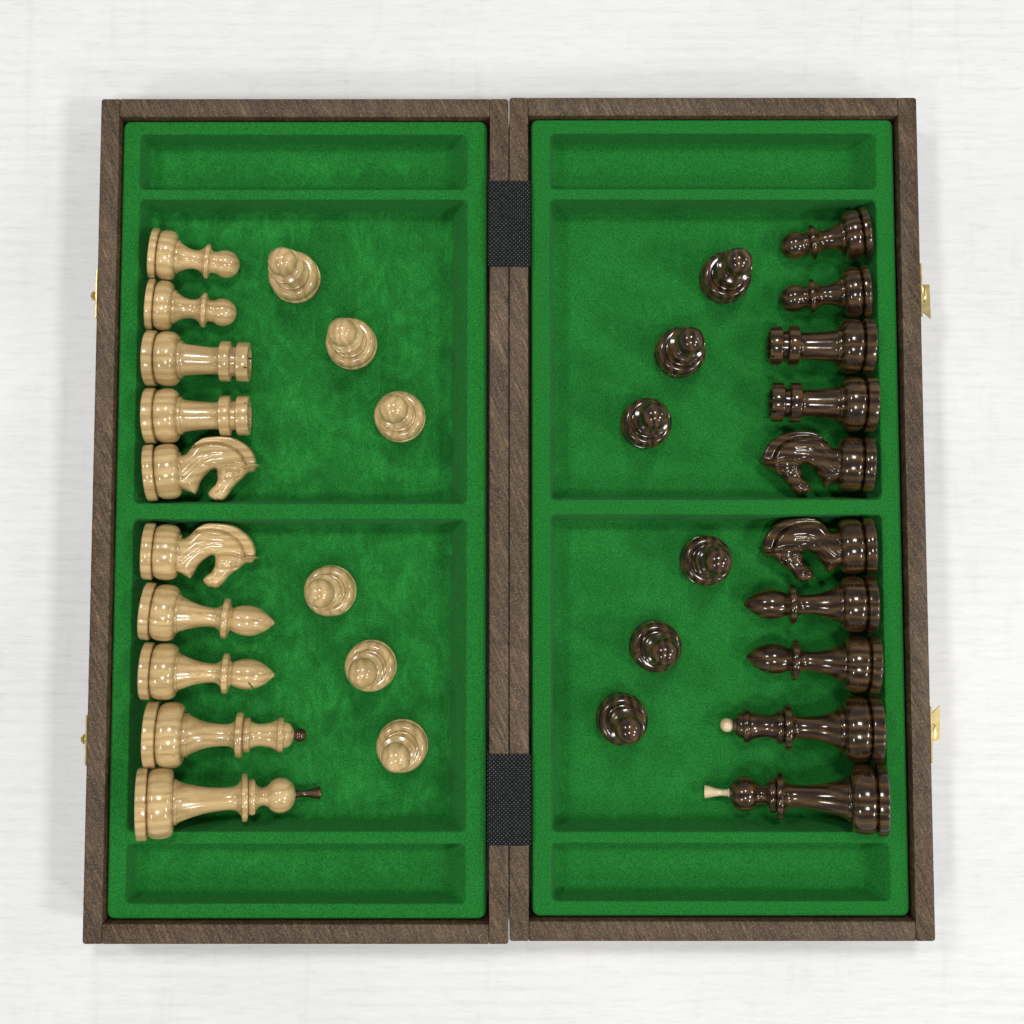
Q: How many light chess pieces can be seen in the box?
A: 16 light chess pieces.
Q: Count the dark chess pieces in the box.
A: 16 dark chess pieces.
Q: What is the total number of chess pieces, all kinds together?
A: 32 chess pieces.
